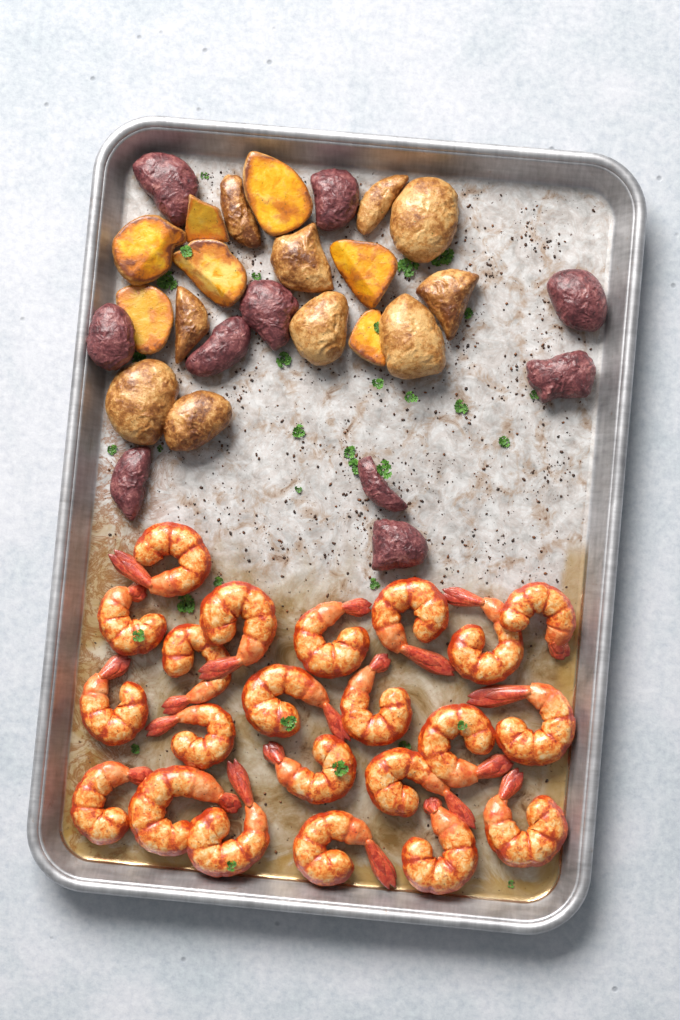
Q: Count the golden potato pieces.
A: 17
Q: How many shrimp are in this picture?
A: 22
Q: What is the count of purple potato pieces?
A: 10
